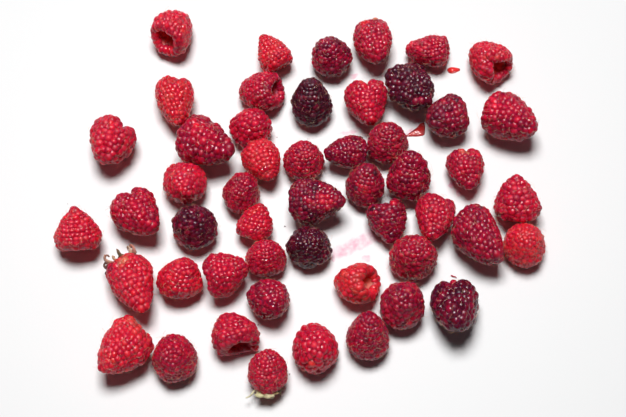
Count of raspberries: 51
